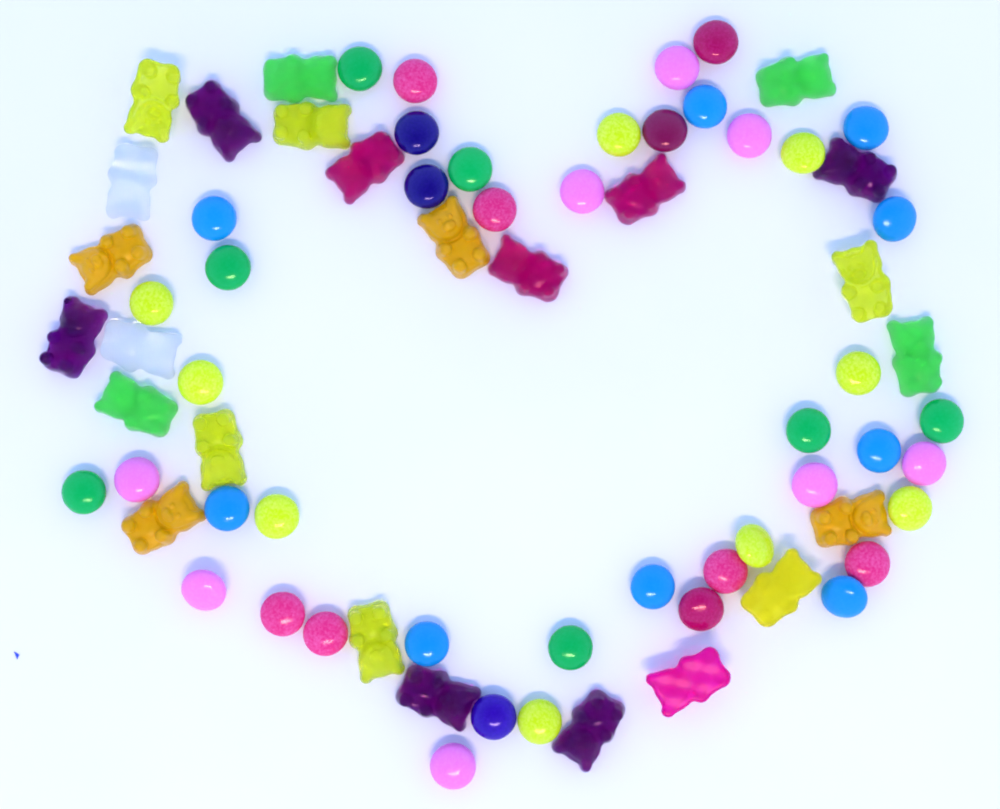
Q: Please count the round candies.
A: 45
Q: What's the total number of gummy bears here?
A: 25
